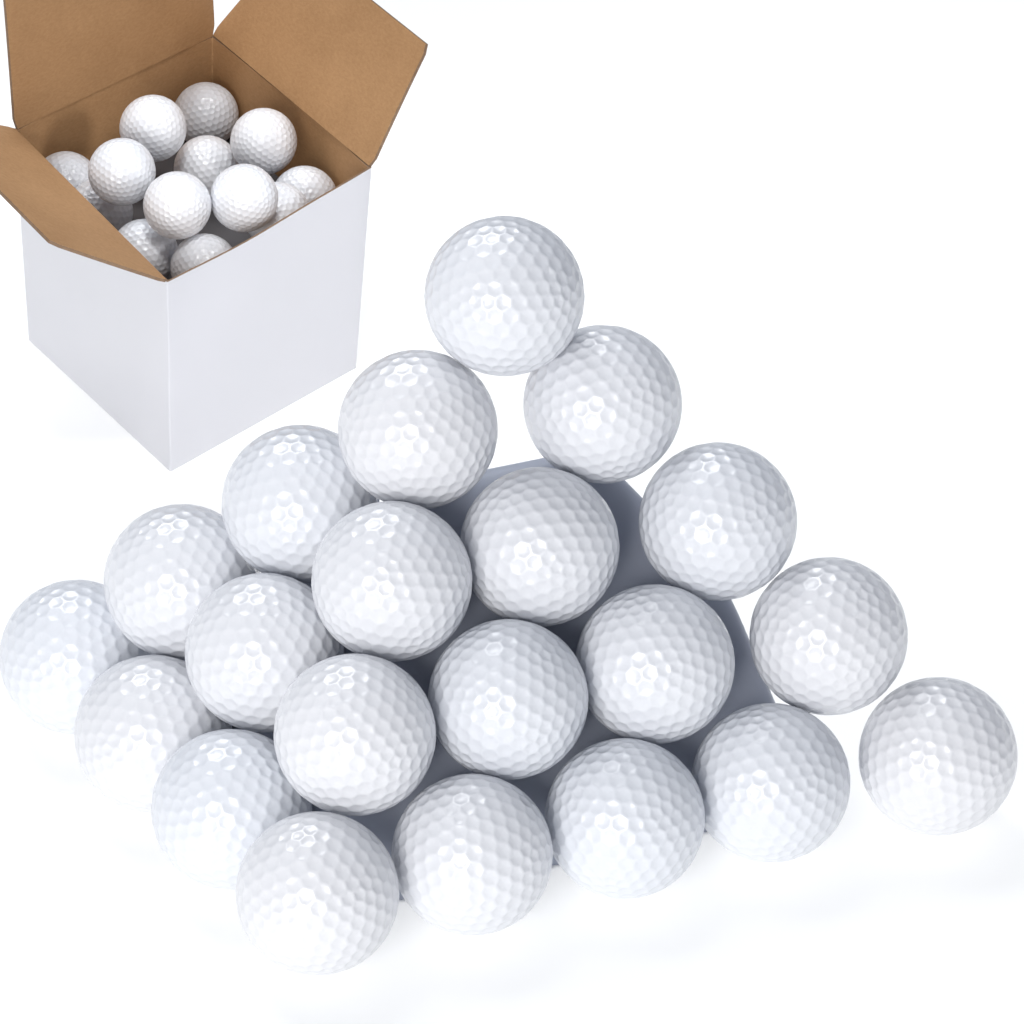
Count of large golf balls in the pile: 21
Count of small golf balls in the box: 13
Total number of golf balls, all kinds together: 34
